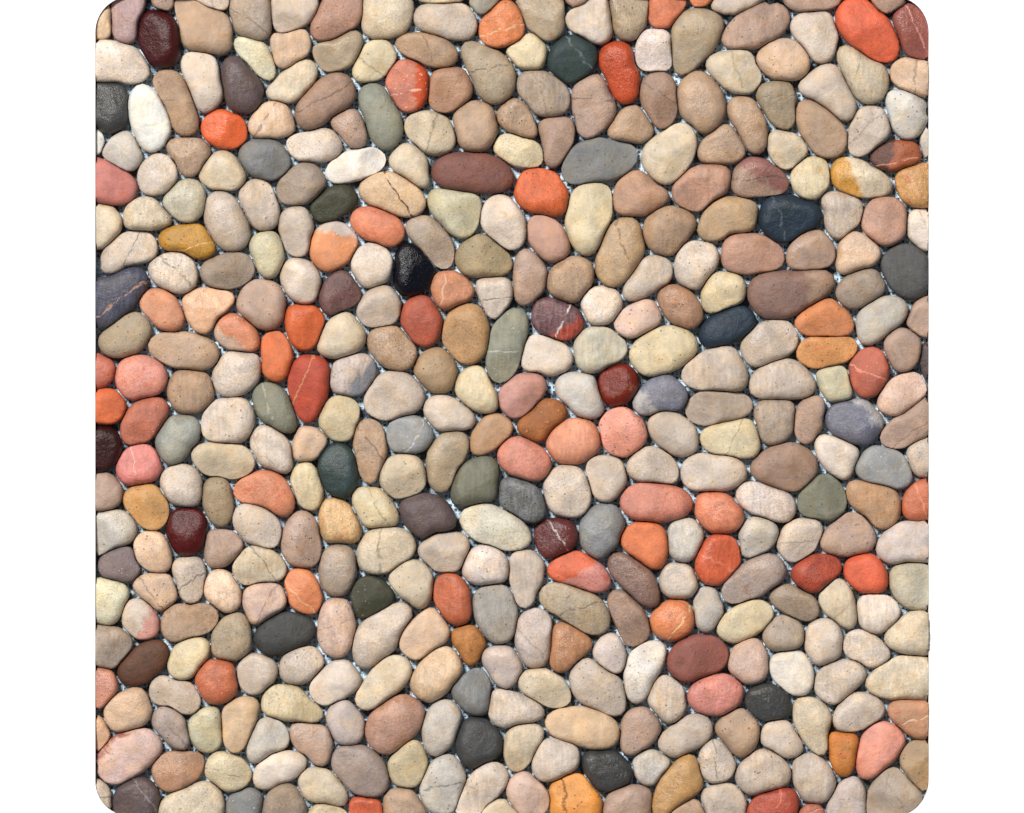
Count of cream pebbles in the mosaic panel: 184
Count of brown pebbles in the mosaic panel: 112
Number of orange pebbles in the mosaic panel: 59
